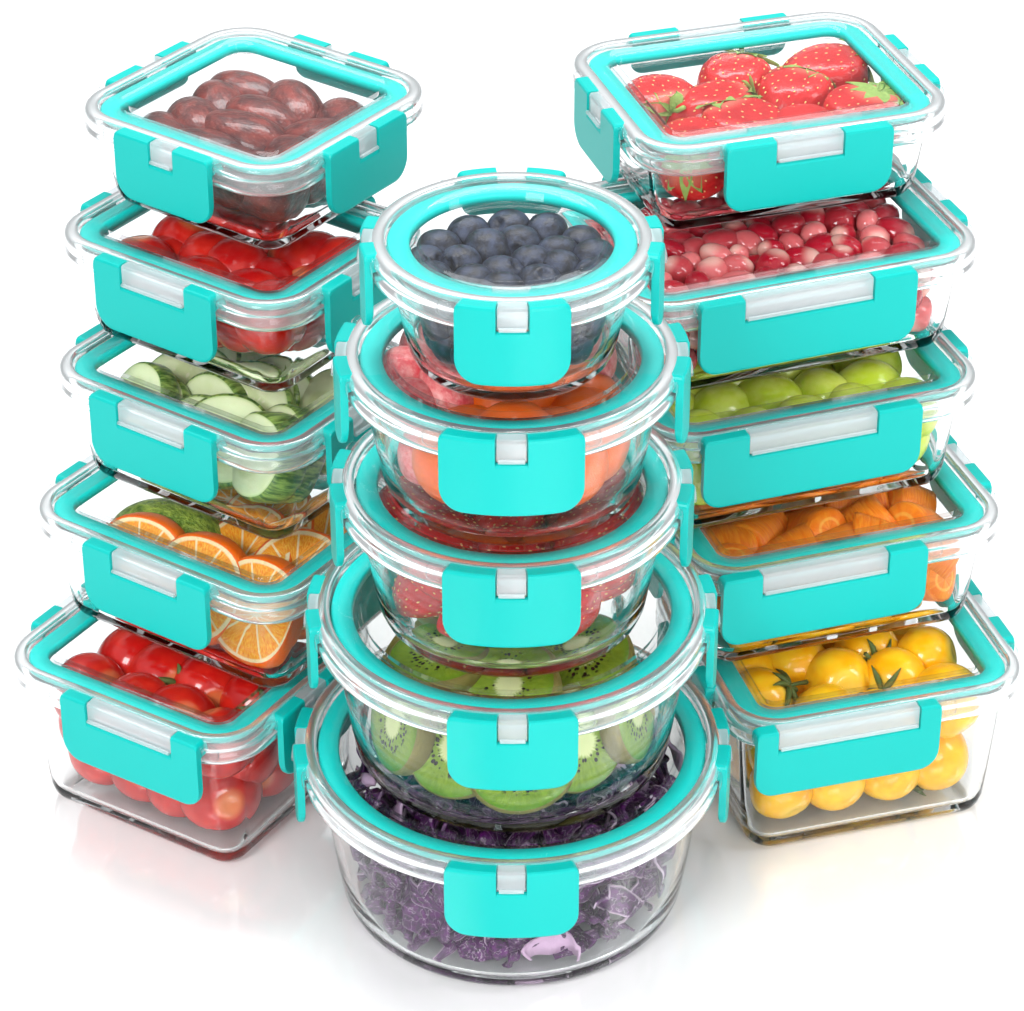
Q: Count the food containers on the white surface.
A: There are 15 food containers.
